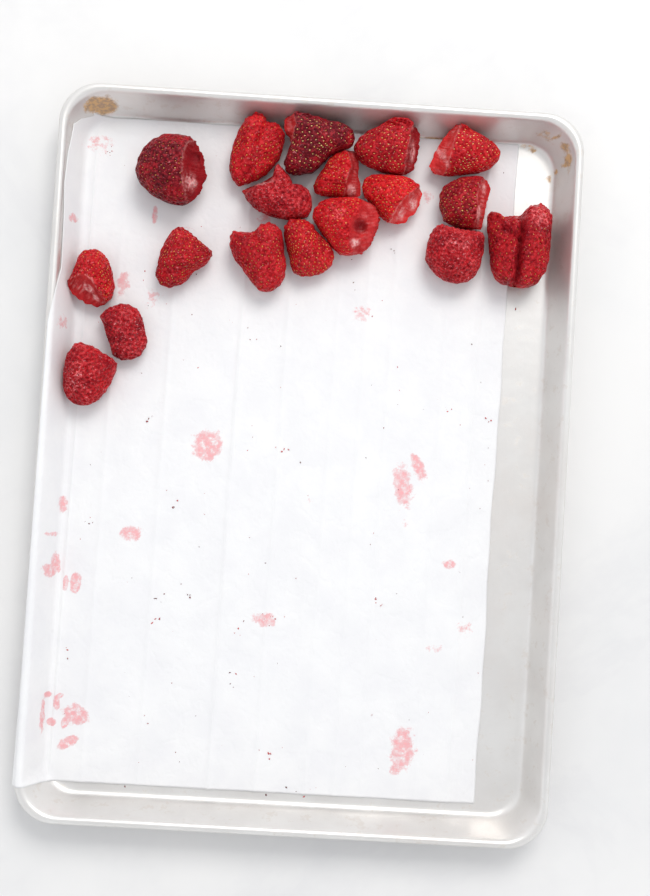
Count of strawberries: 18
